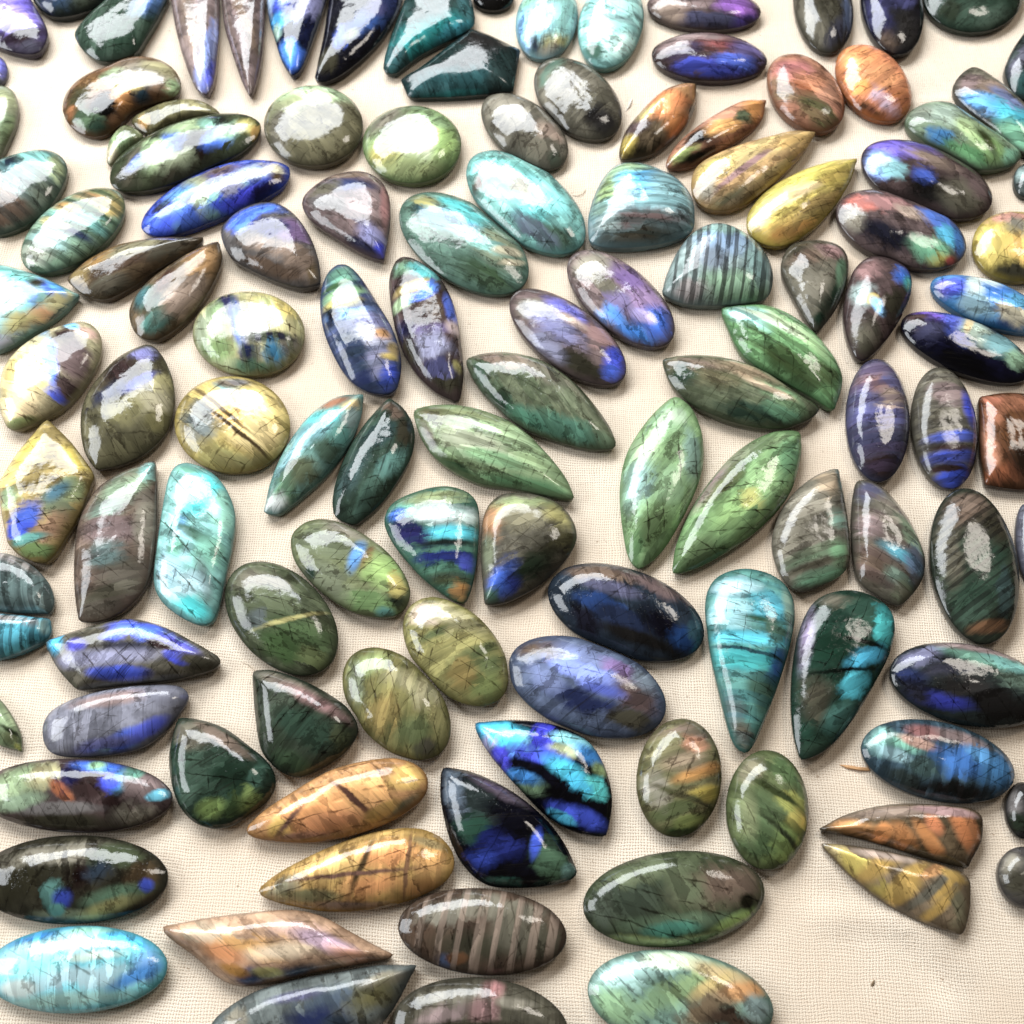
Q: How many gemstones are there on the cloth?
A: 120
